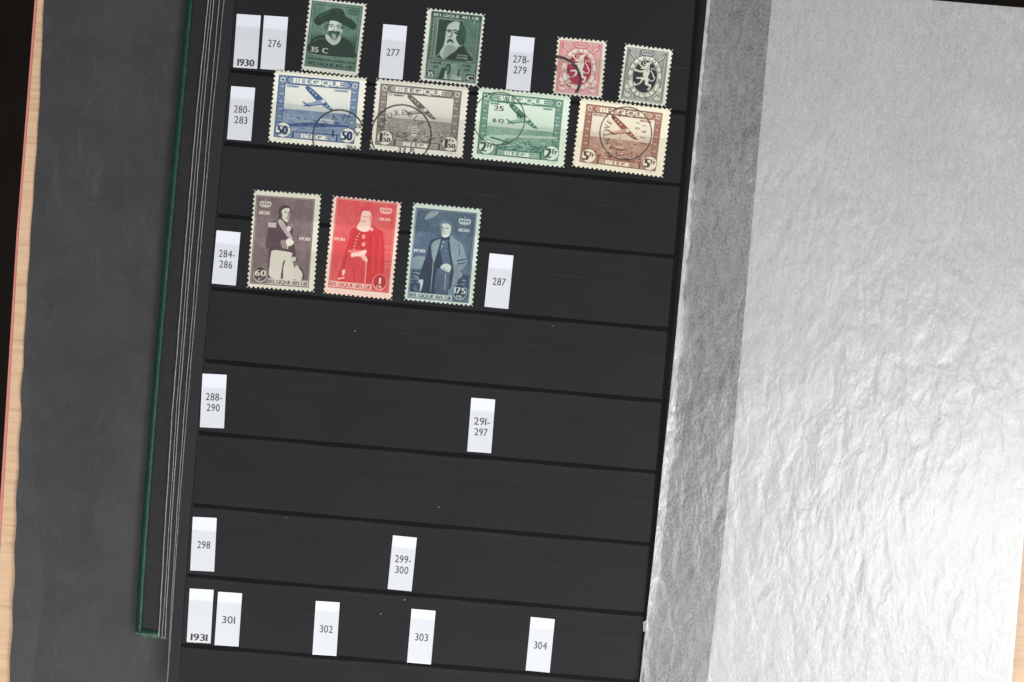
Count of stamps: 11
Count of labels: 16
